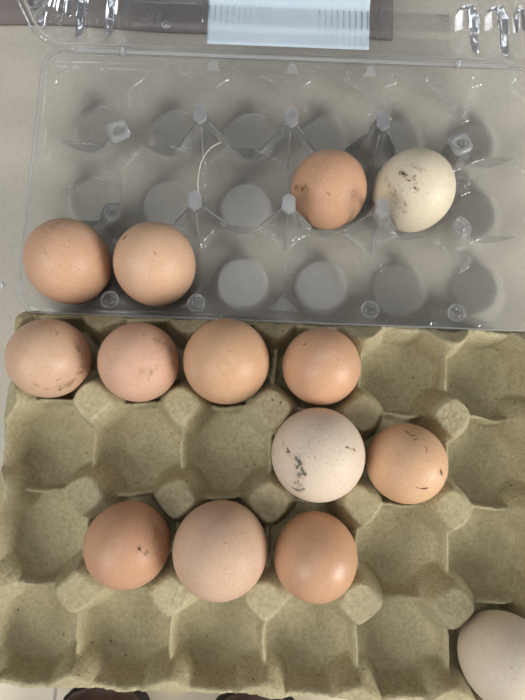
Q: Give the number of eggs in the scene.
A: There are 14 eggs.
